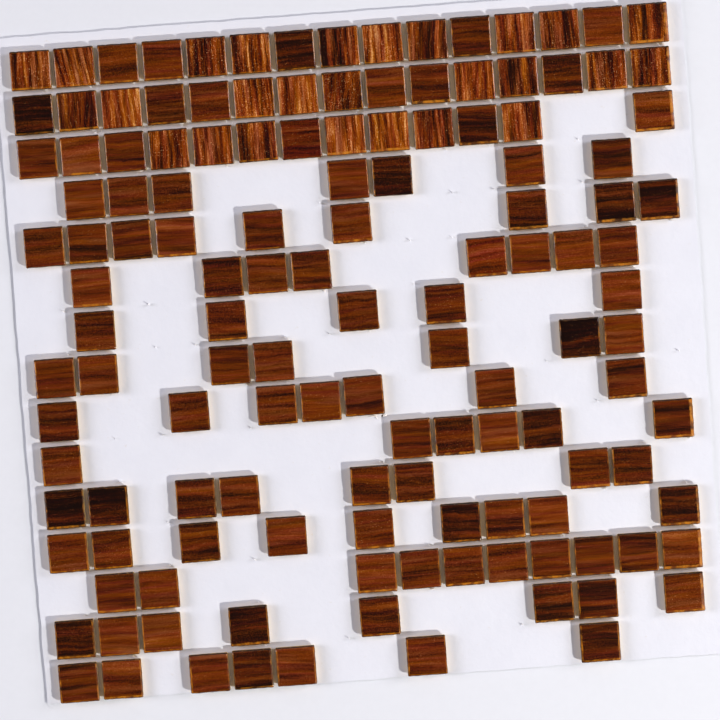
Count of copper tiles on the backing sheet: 26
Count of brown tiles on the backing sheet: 108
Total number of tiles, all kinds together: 134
